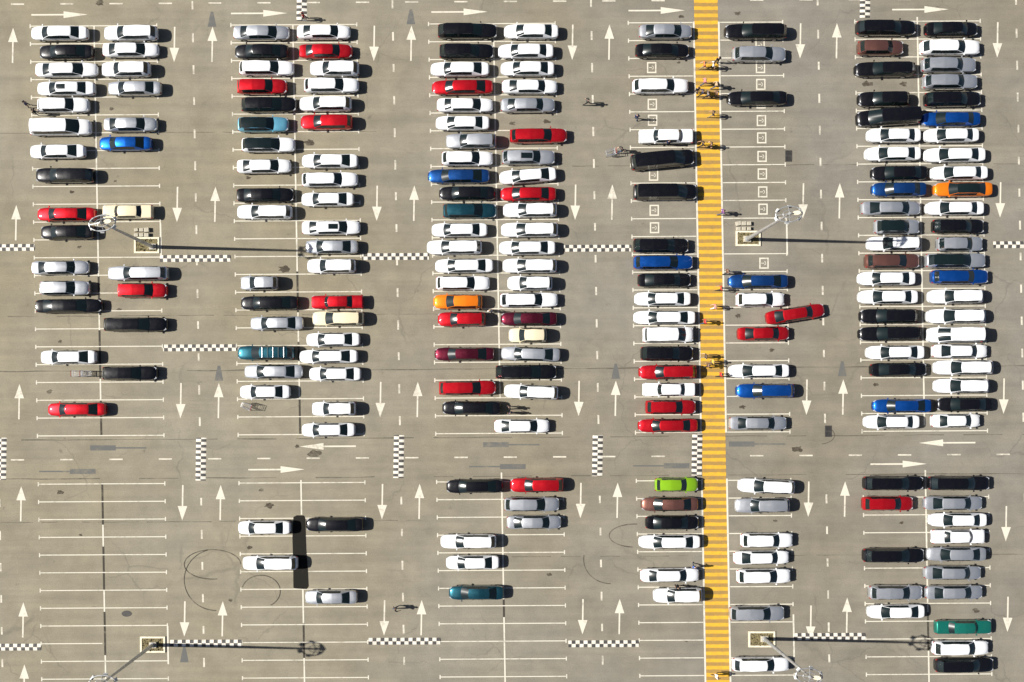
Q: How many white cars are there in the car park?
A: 93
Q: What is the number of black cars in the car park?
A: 42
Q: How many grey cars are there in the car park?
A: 33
